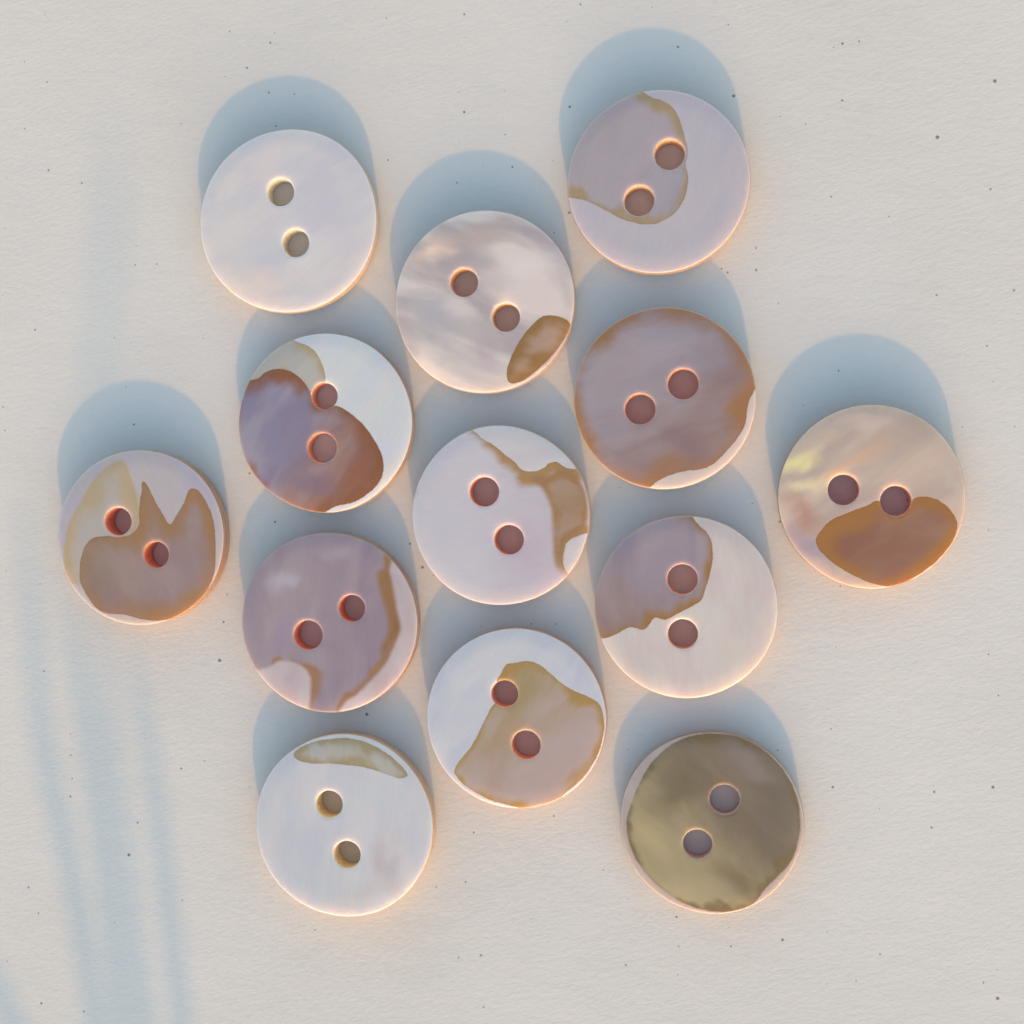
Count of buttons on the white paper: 13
